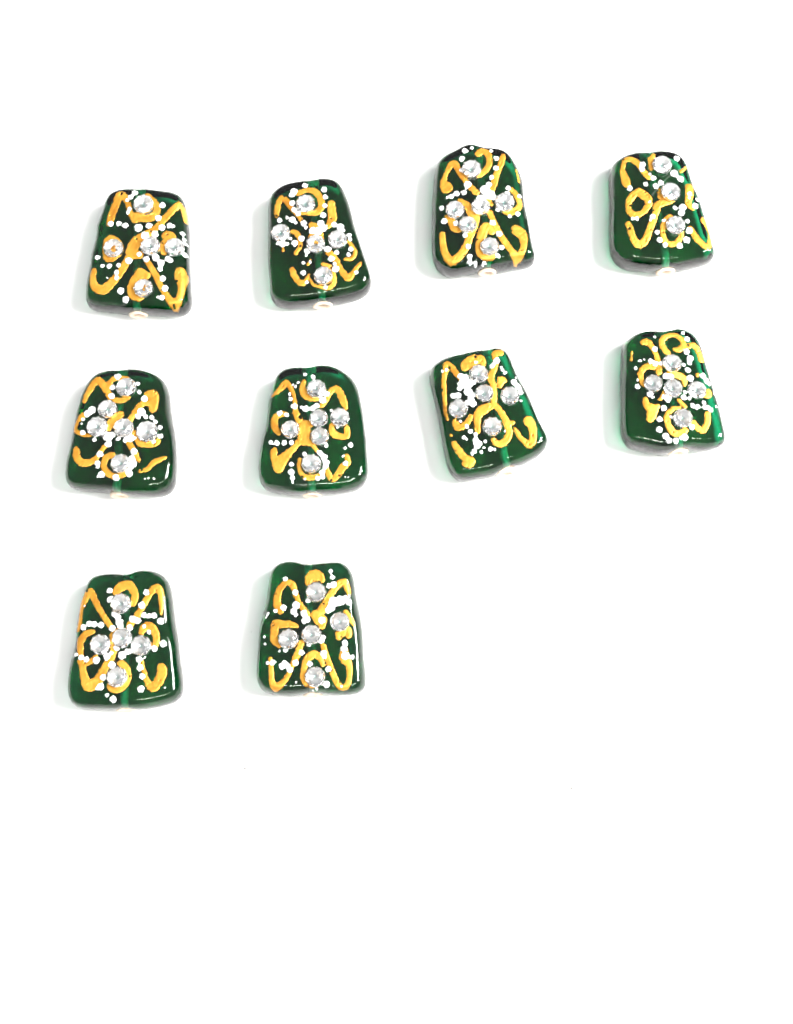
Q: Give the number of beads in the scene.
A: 10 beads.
